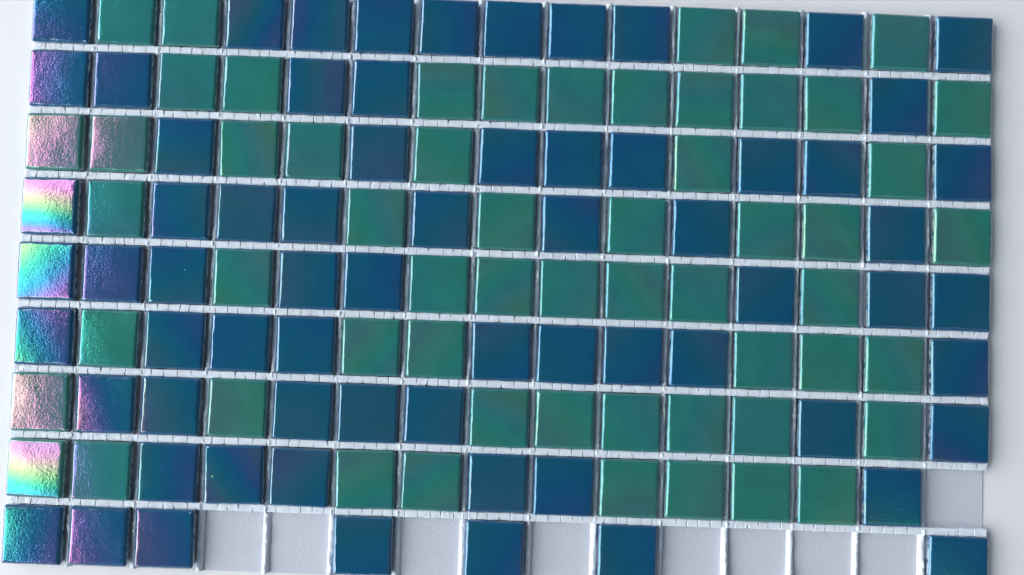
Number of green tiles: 58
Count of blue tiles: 68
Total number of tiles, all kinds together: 126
